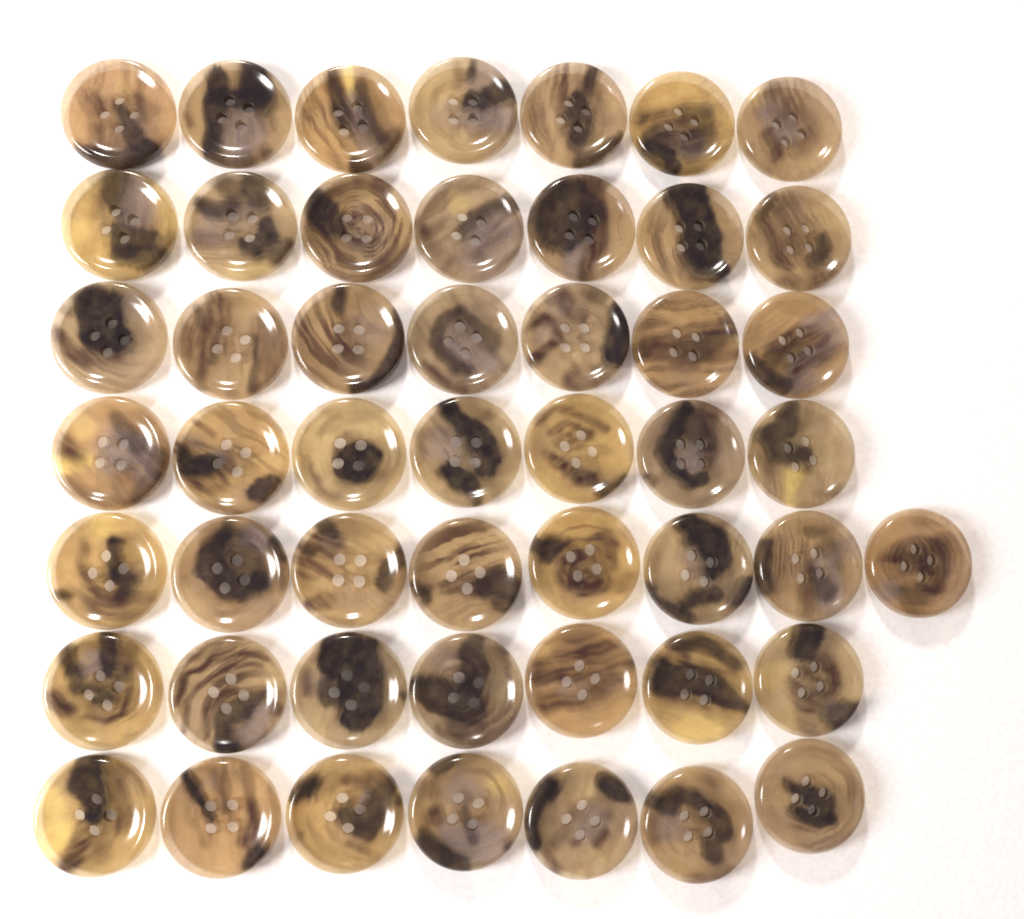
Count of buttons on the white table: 50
